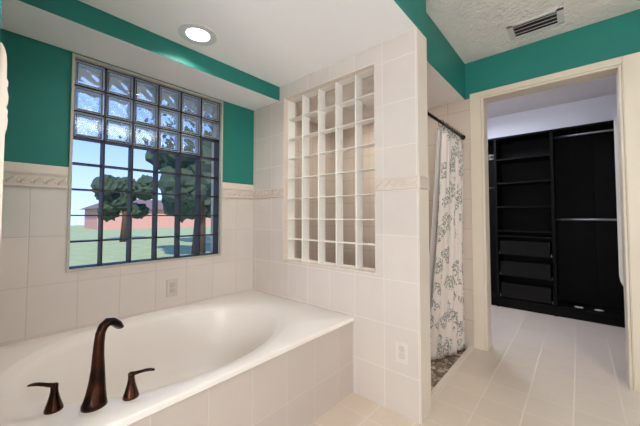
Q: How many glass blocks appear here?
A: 17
